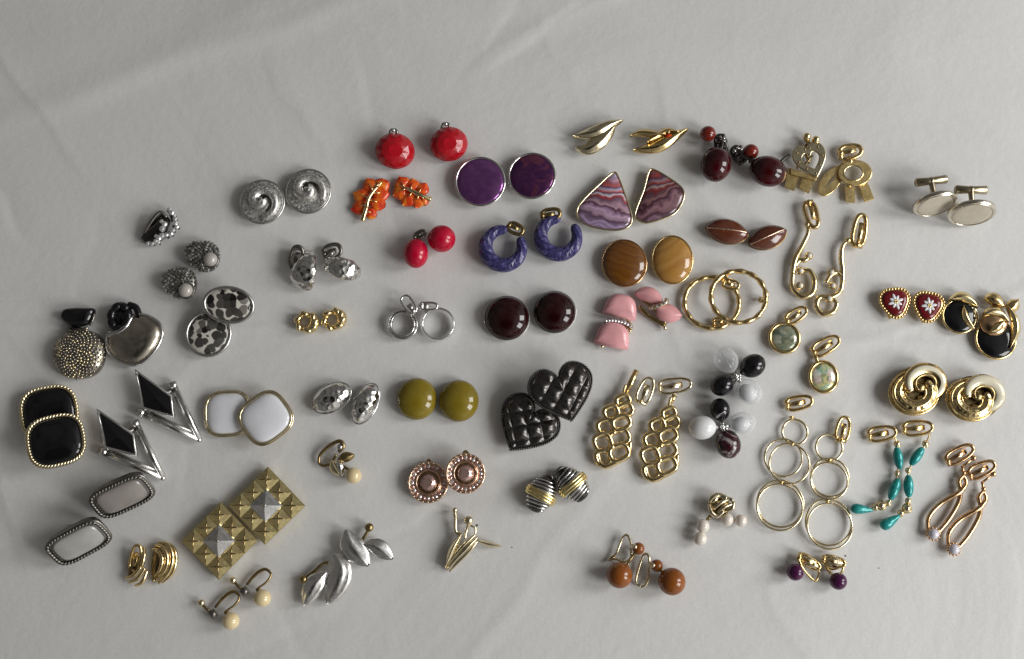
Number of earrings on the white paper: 96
